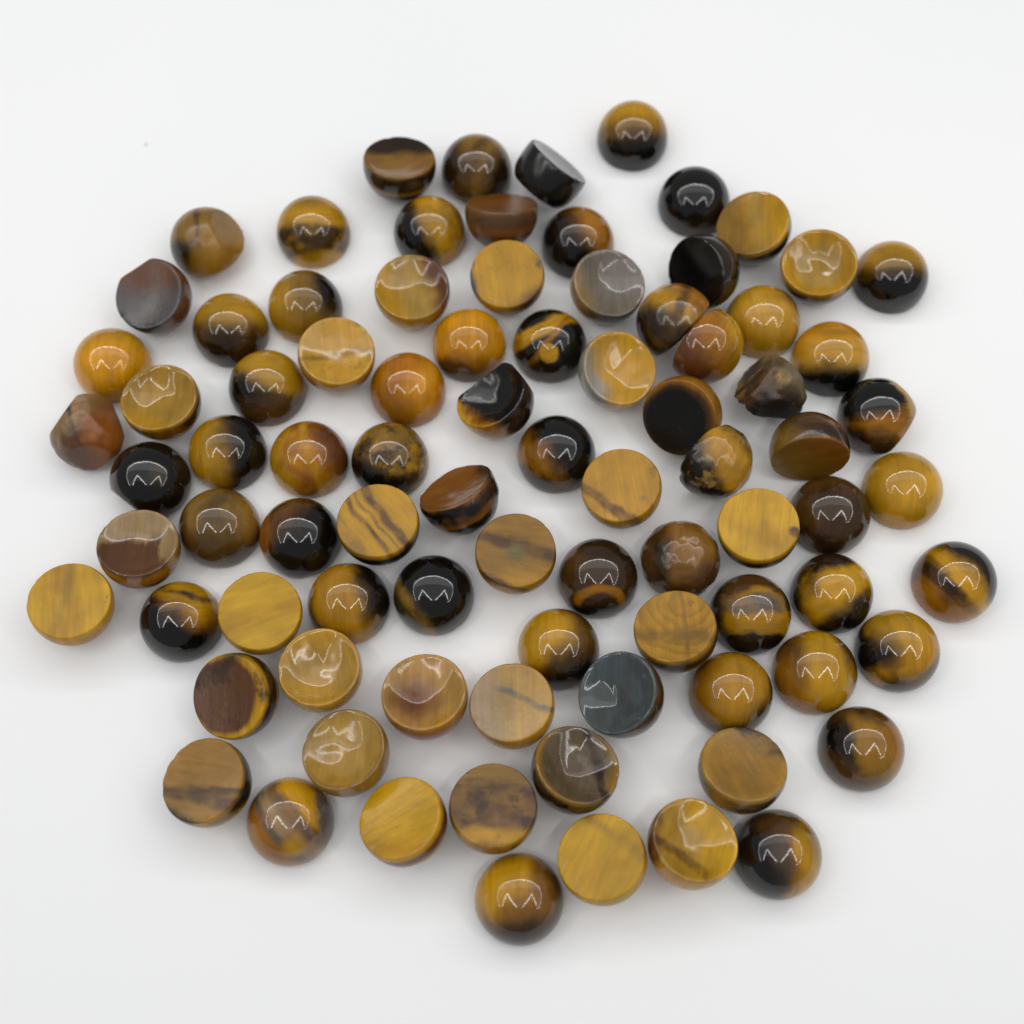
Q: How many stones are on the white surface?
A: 86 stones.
